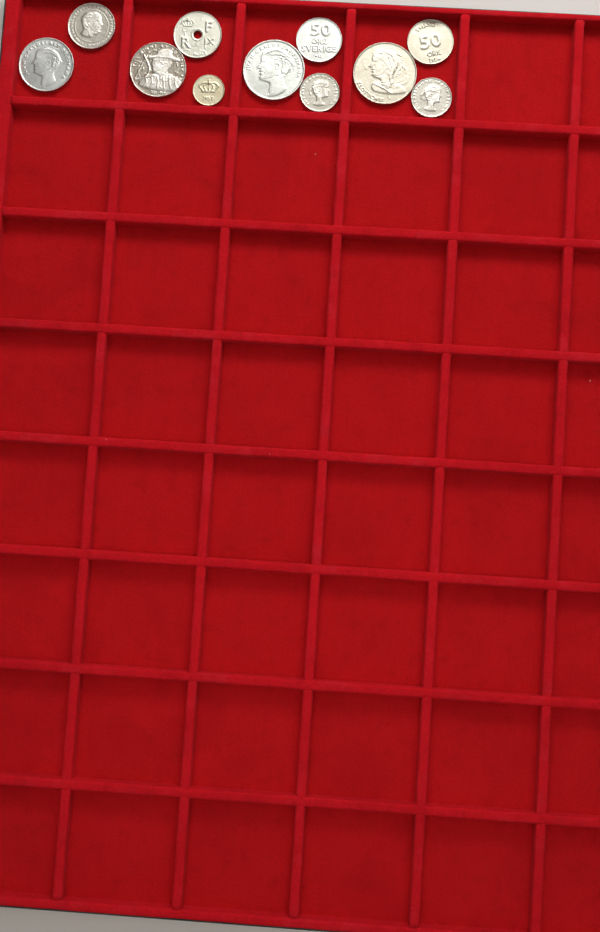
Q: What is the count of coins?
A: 11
